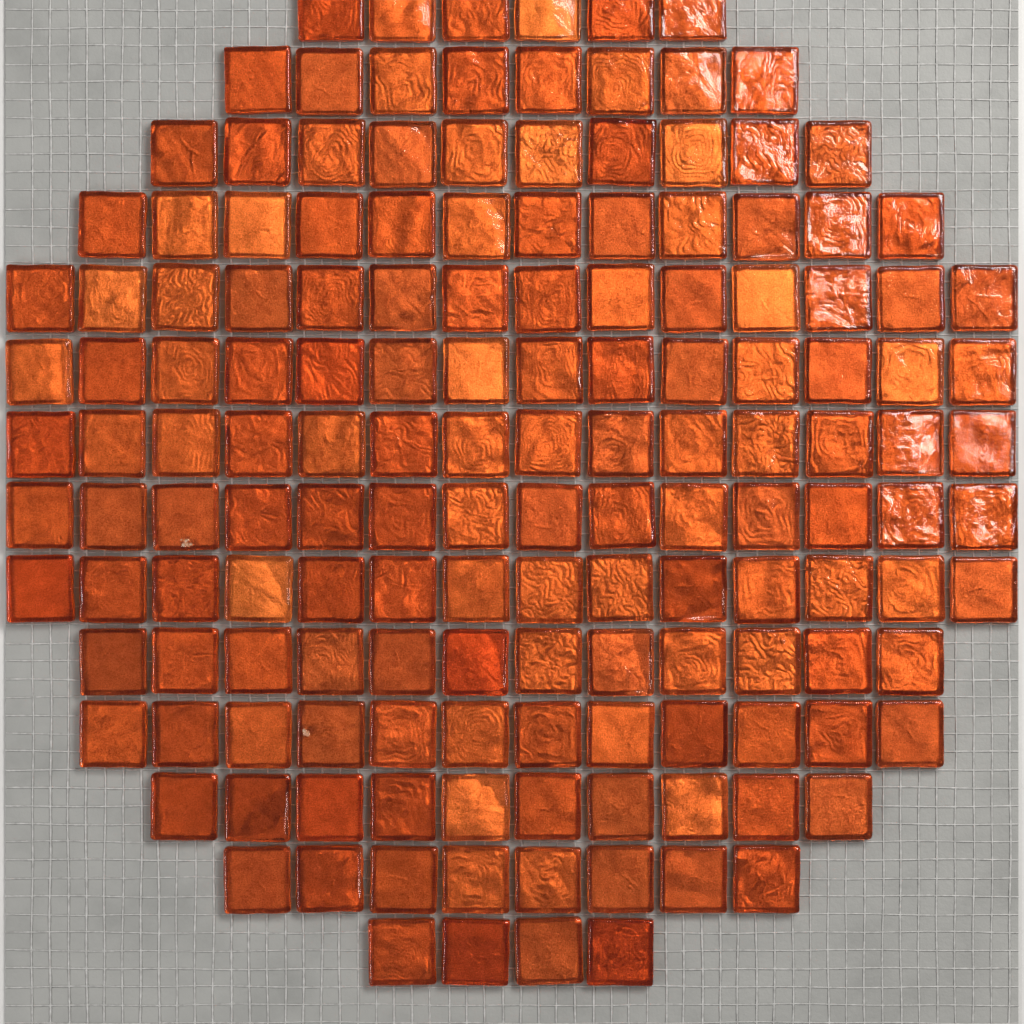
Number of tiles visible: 152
